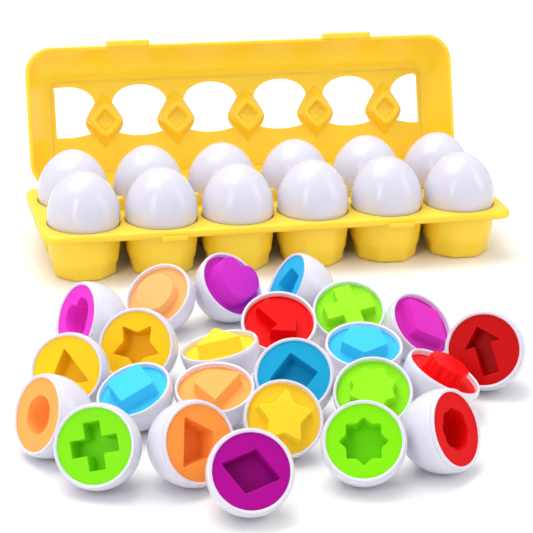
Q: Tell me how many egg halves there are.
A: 24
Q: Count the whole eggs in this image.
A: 12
